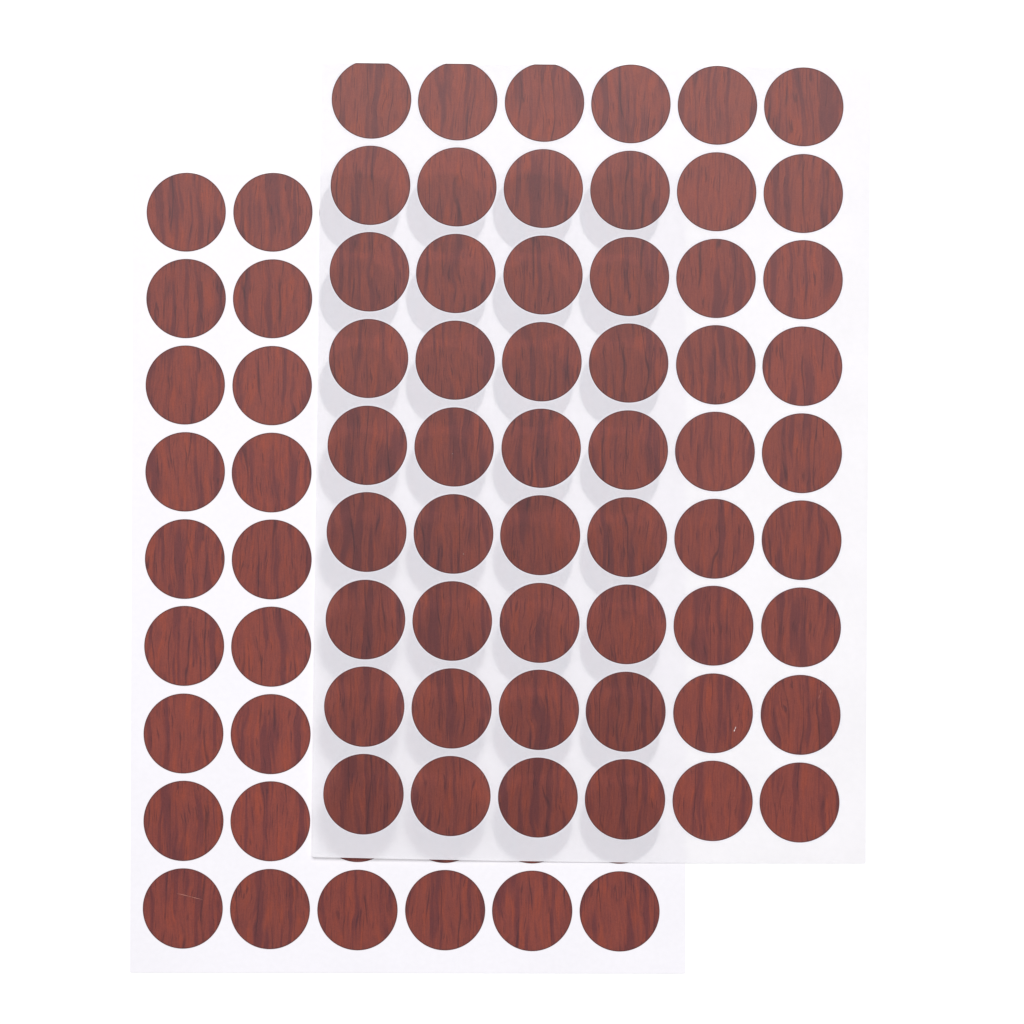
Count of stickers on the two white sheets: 108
